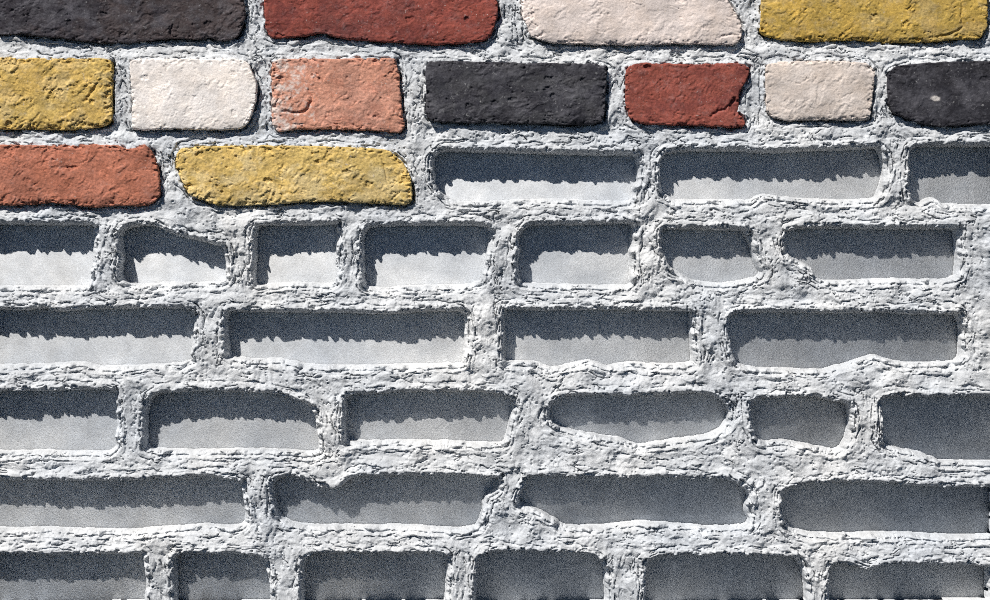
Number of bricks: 13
